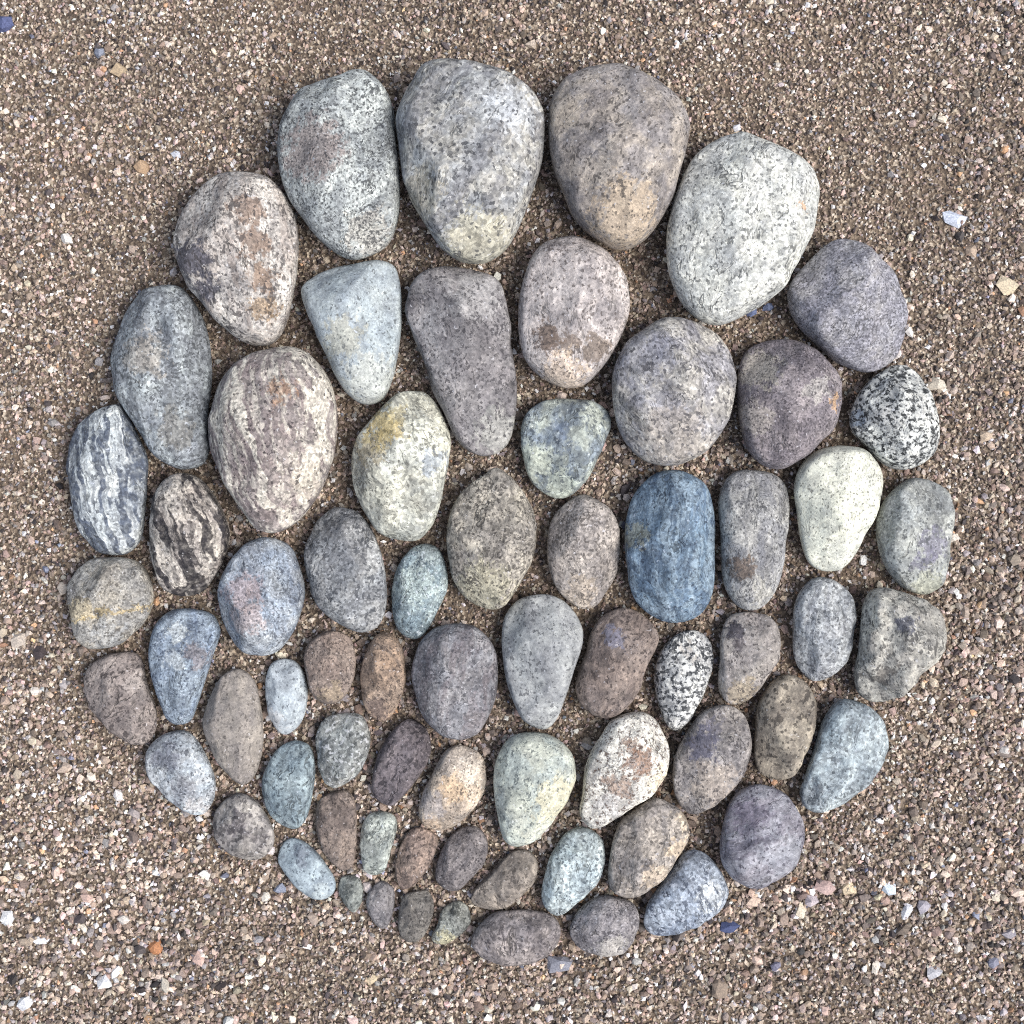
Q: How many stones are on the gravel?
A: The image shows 68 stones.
